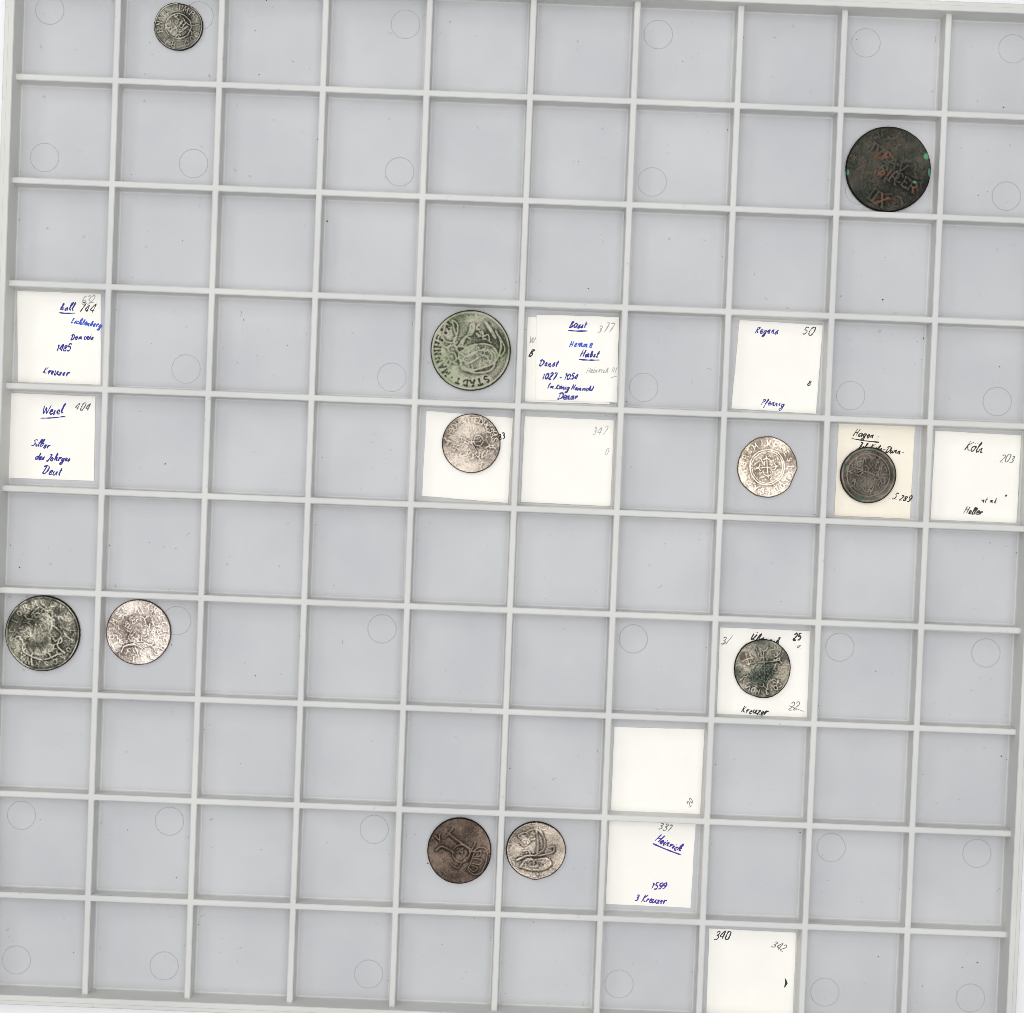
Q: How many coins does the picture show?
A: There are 11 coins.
